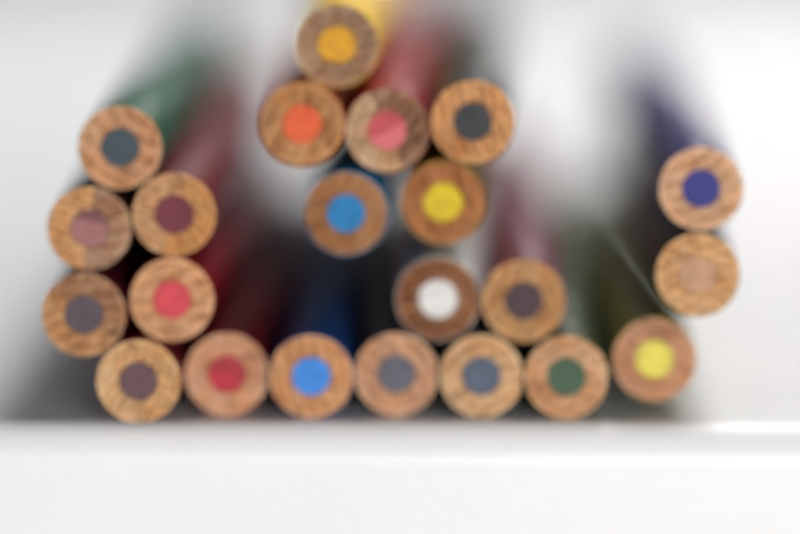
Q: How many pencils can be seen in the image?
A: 22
